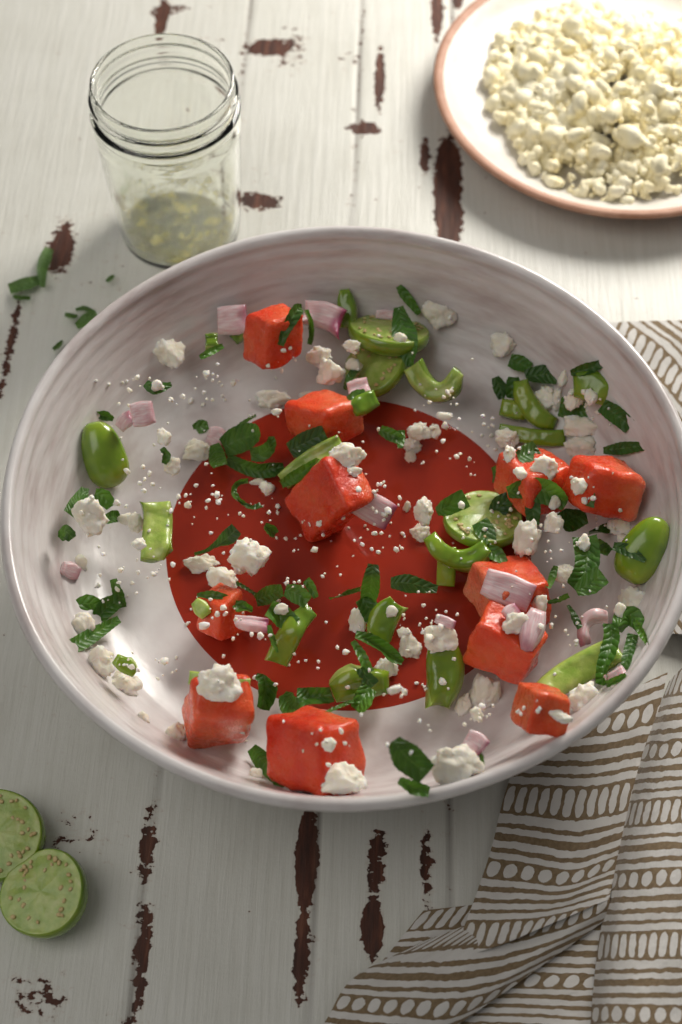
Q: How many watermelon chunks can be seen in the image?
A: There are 11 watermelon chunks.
